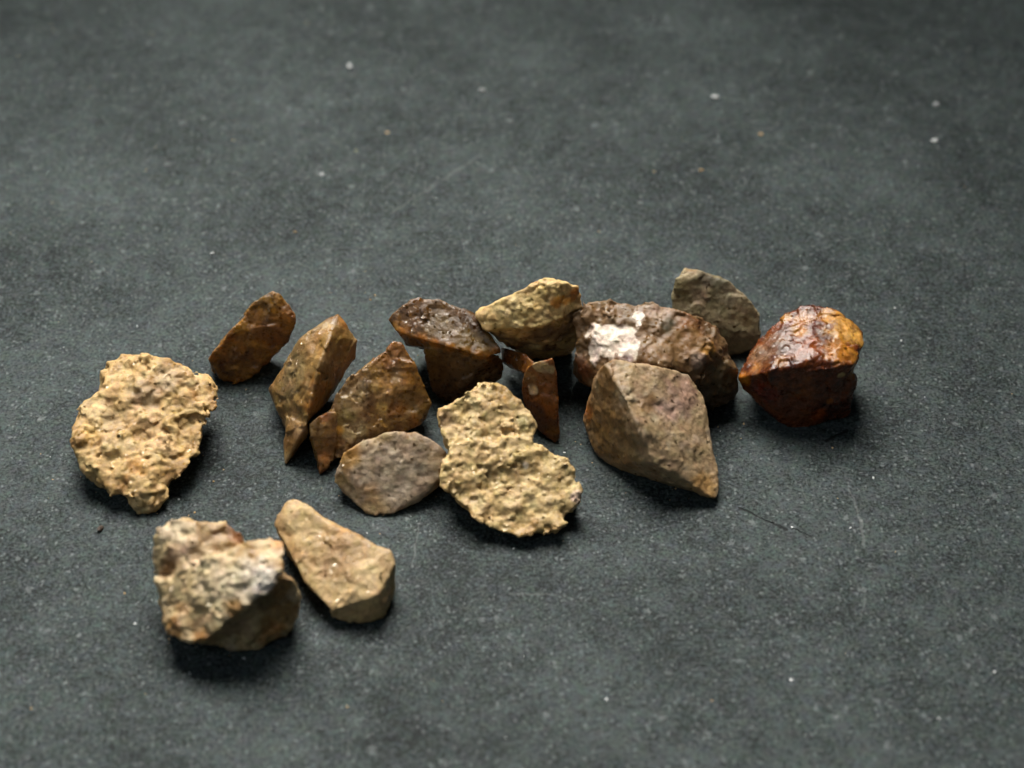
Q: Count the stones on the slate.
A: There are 15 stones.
